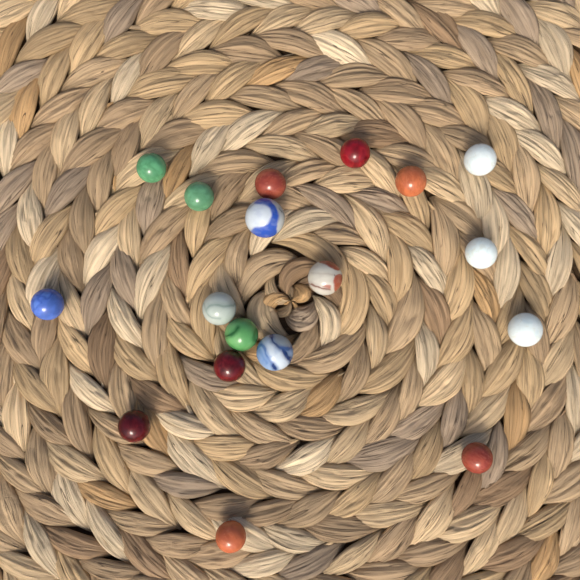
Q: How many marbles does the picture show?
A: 18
